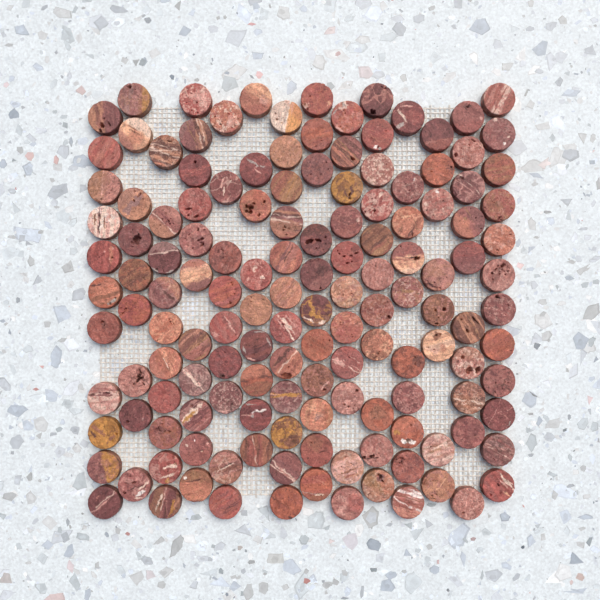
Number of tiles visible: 144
